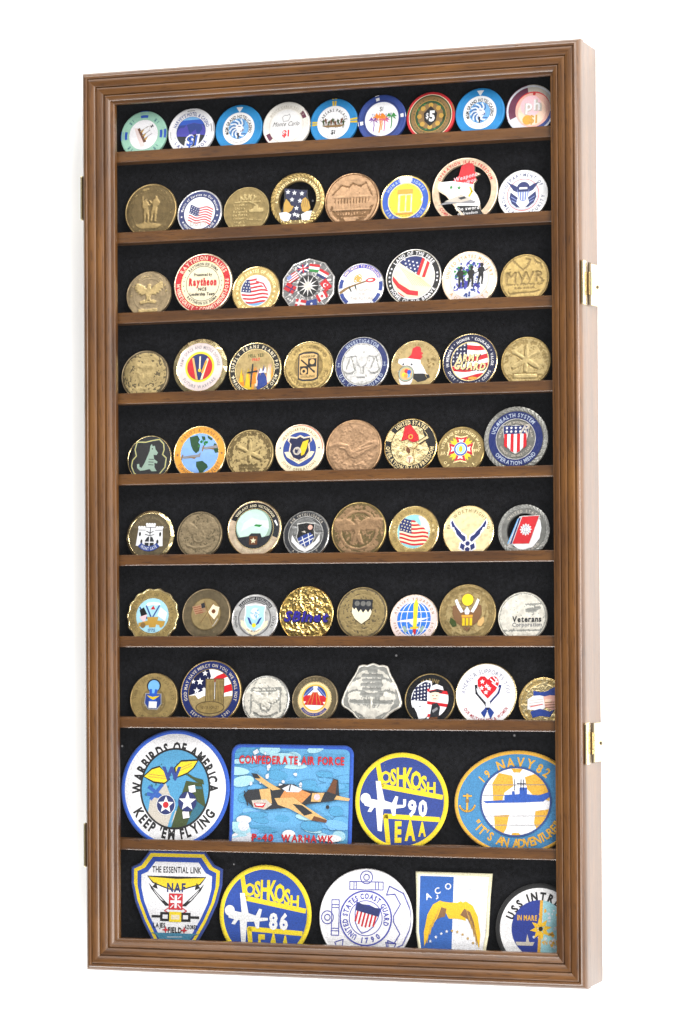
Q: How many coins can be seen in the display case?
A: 56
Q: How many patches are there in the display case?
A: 9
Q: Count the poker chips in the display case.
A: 9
